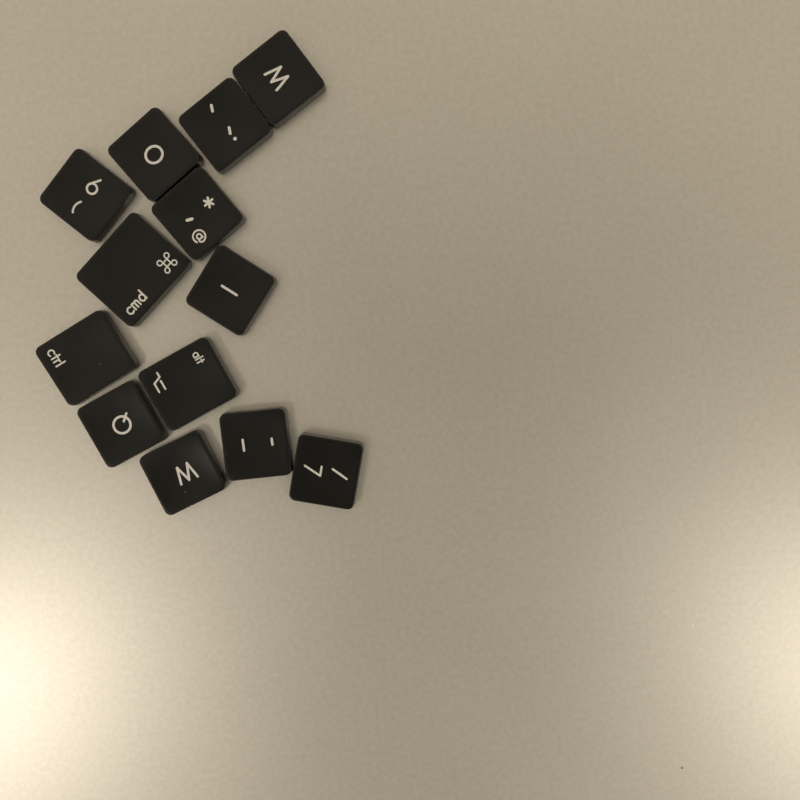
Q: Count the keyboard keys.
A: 13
